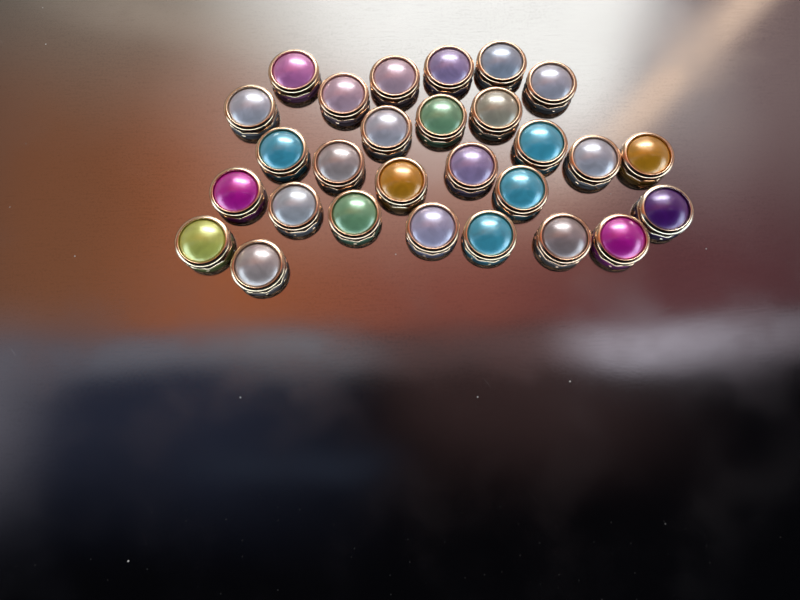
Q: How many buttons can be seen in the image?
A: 28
